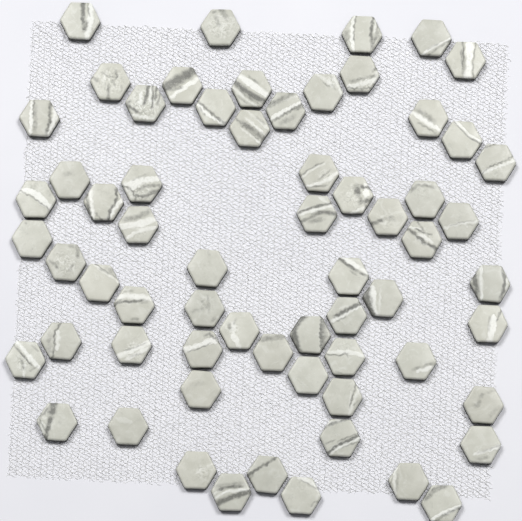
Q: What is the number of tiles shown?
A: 64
